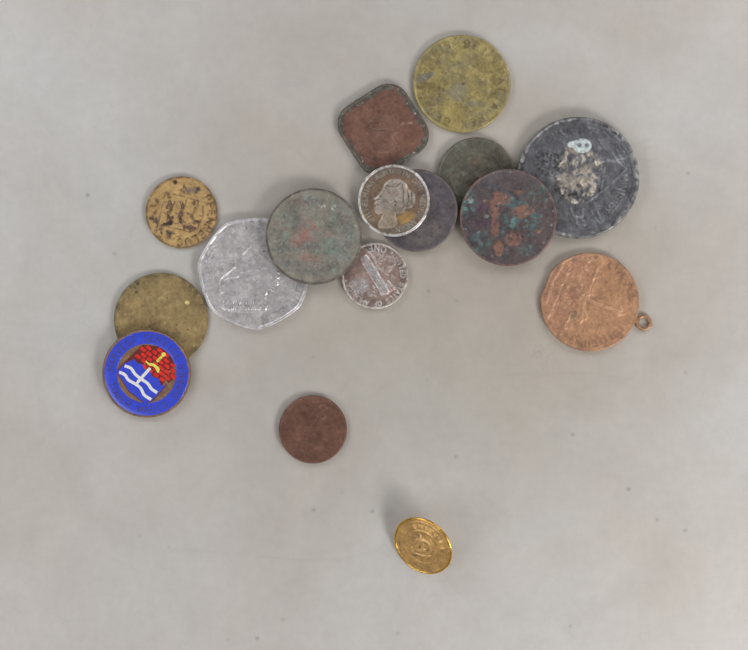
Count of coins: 13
